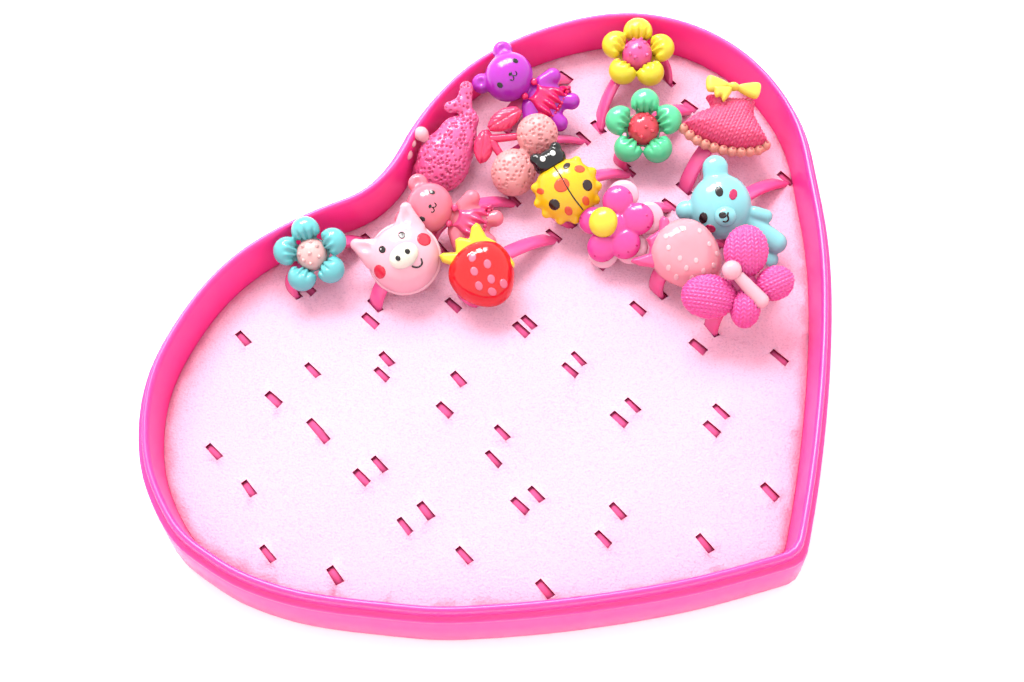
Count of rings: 15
